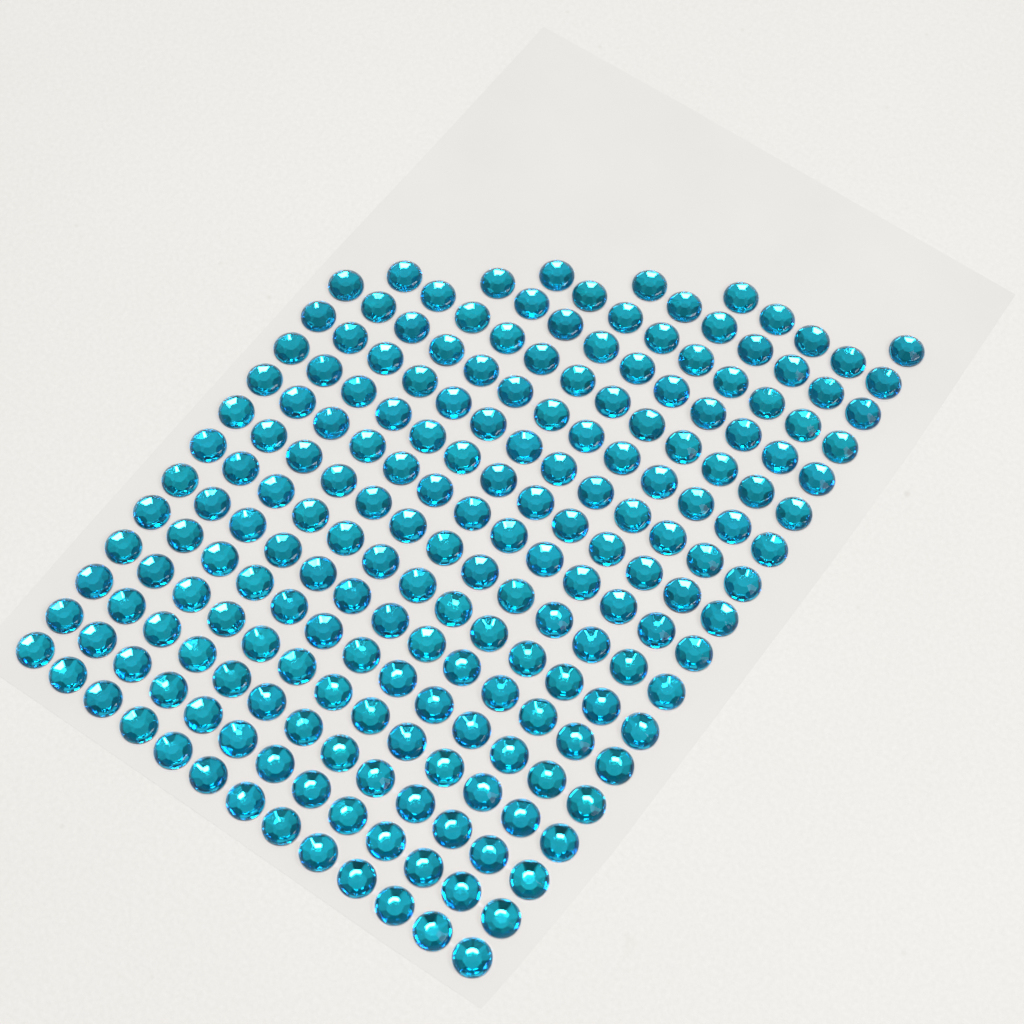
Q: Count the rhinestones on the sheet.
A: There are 200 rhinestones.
